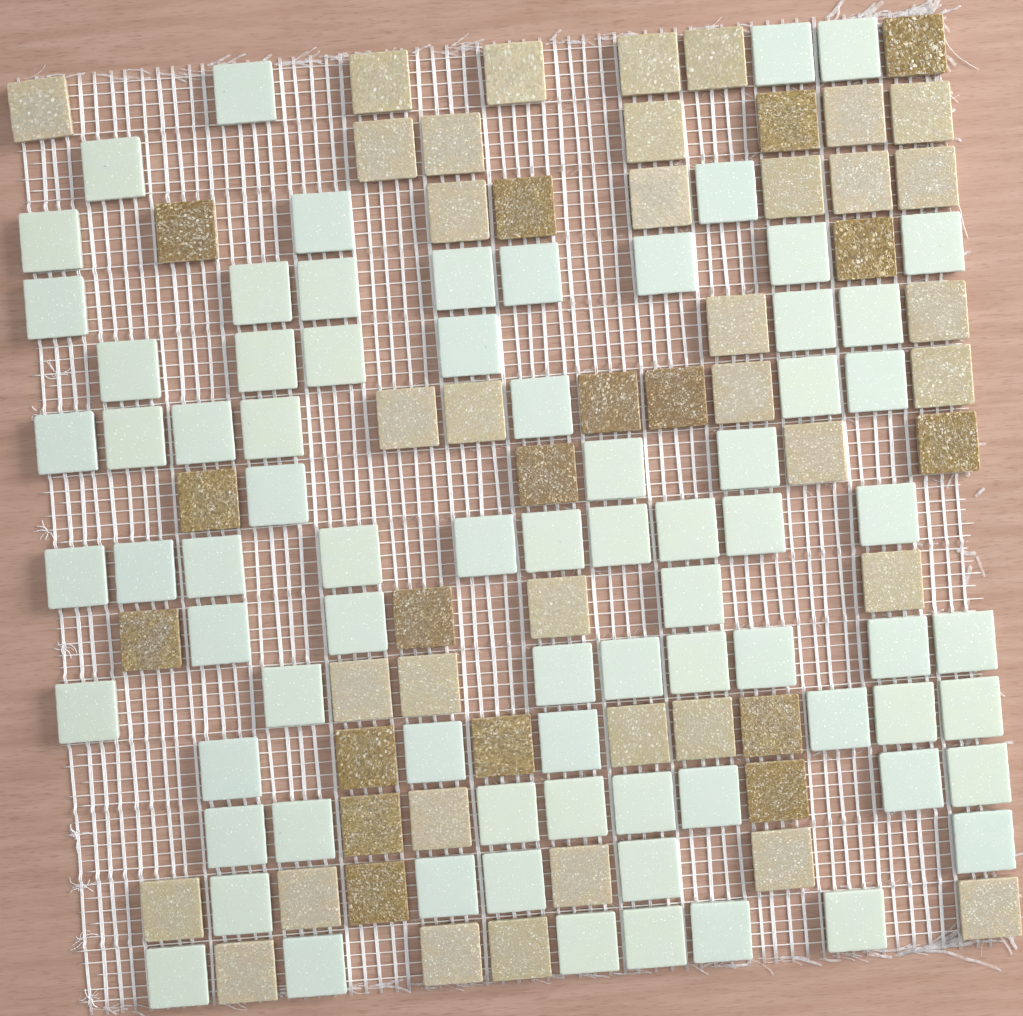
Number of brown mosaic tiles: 18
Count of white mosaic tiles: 77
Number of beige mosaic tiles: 37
